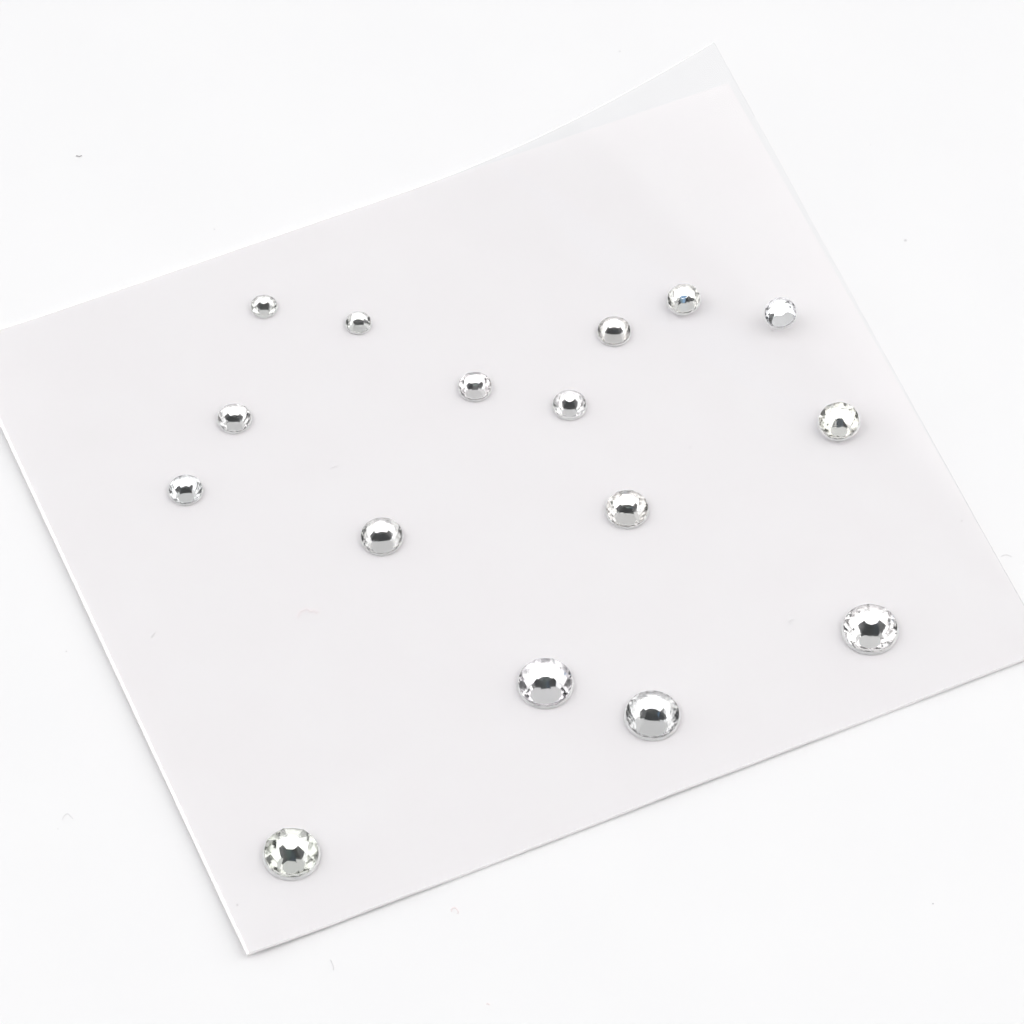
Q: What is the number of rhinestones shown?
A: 16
